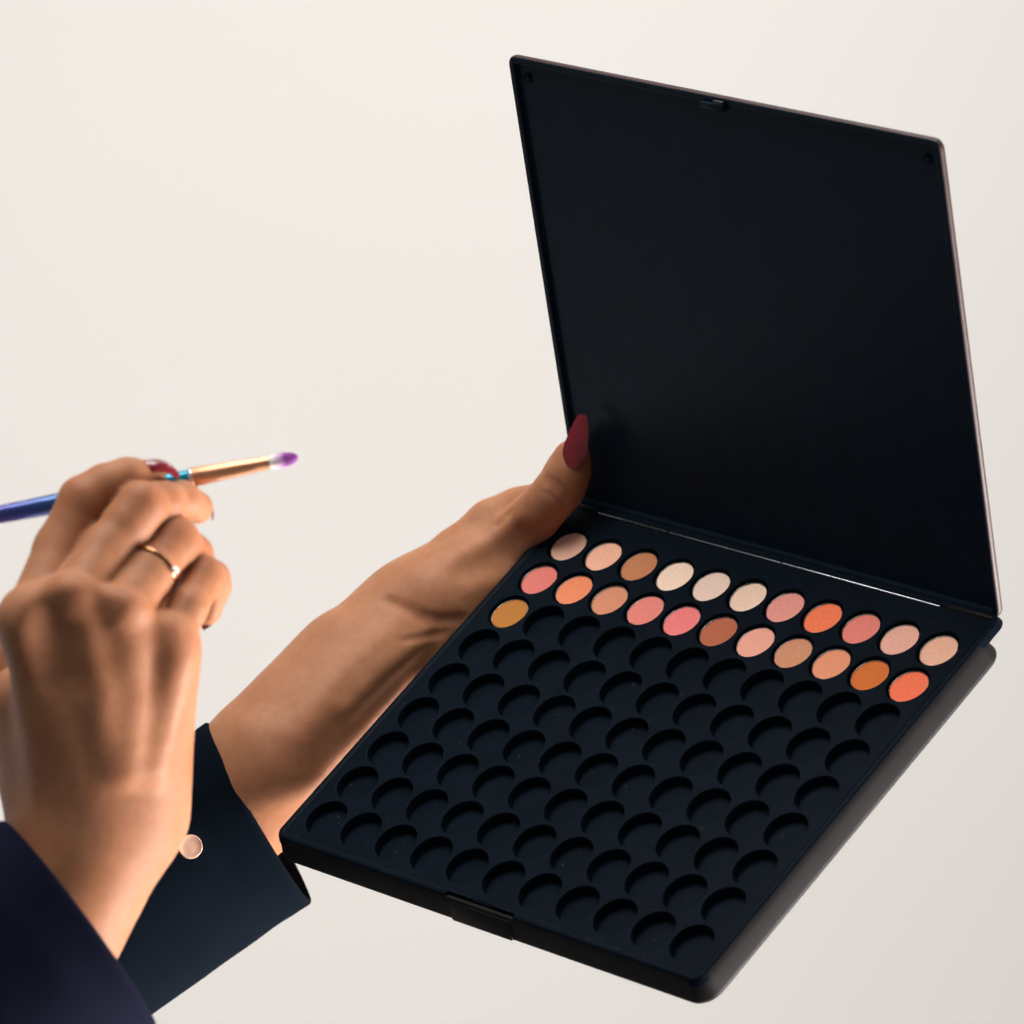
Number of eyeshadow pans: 23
